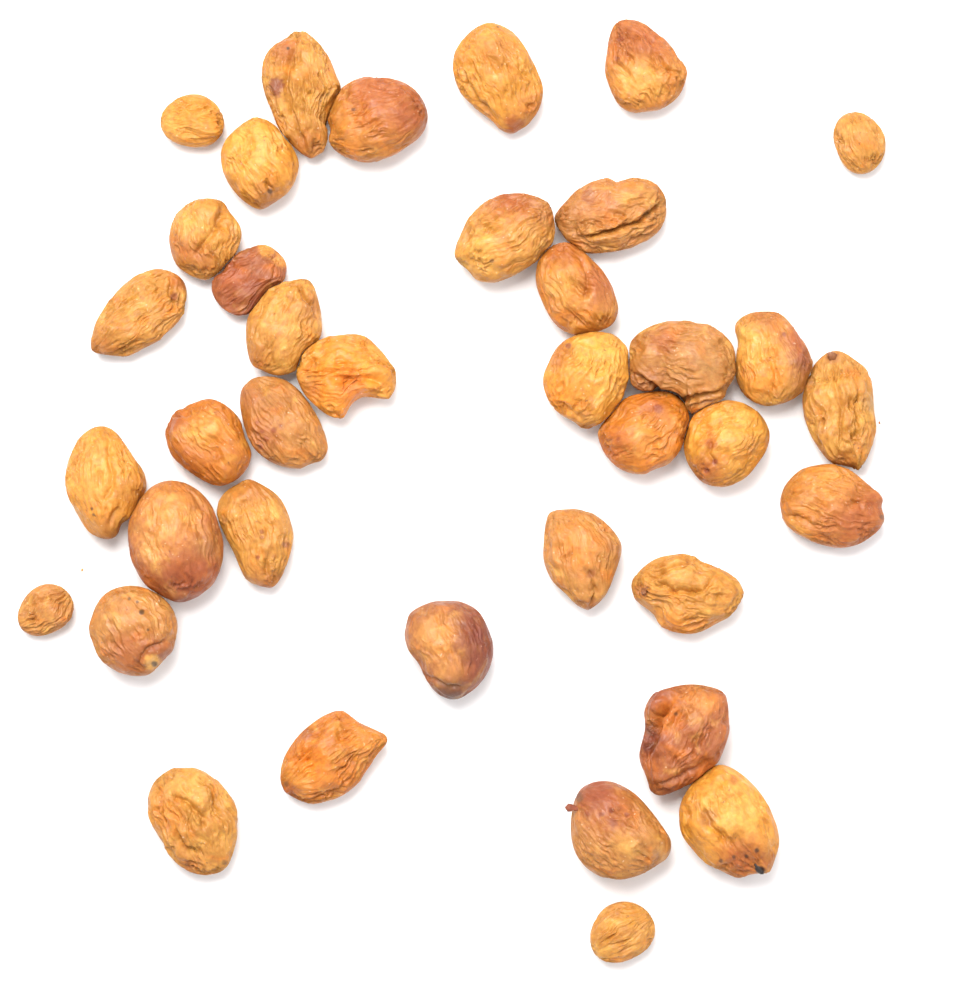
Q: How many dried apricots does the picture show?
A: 38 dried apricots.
